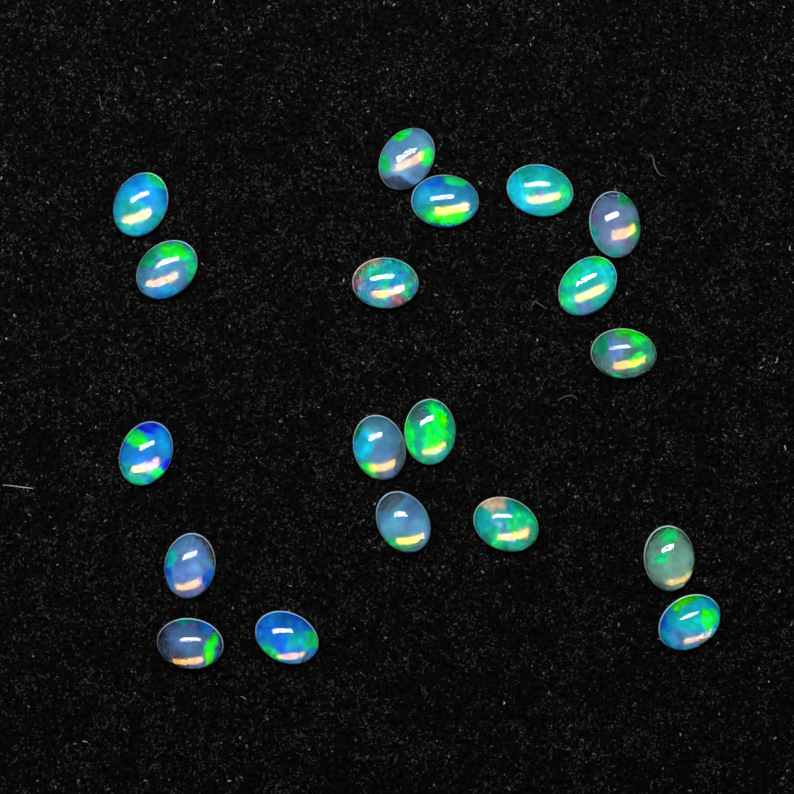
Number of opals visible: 19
